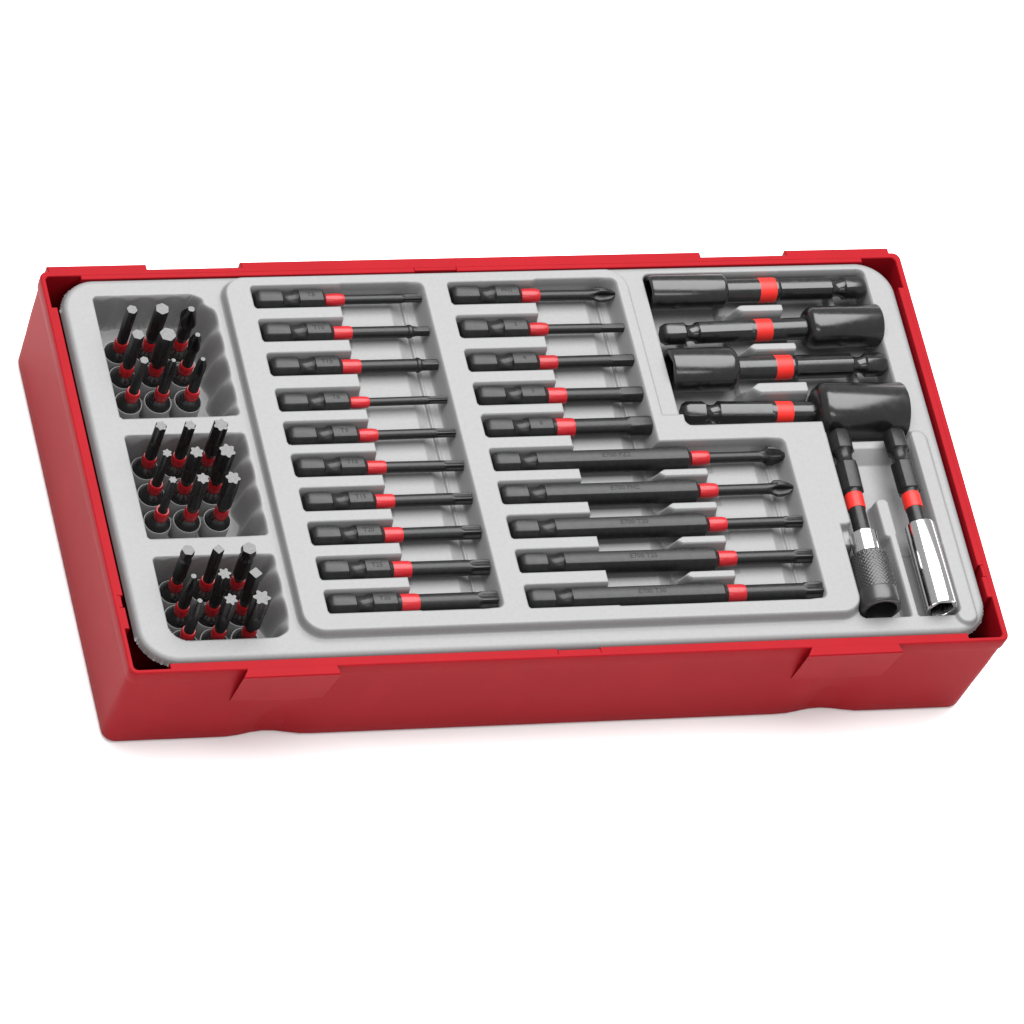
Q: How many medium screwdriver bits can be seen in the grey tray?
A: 15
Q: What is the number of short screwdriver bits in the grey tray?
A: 27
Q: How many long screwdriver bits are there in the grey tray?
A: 5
